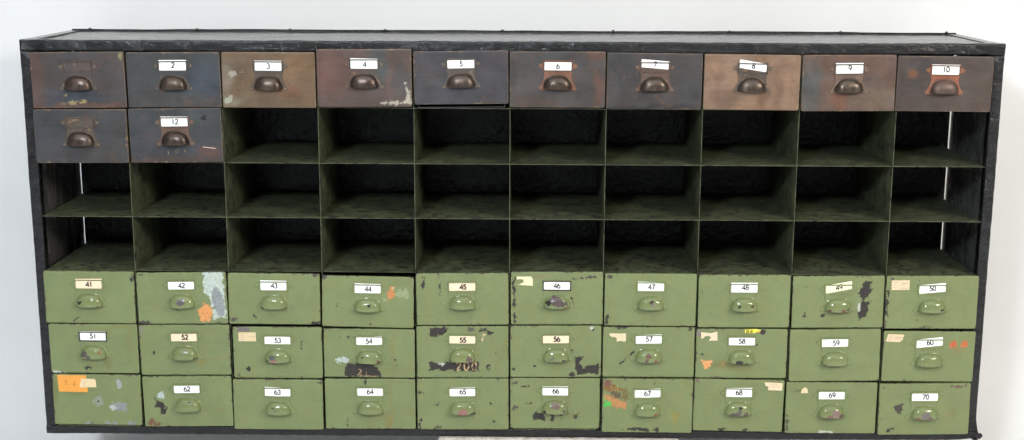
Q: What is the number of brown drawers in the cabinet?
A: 12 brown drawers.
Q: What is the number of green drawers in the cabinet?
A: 30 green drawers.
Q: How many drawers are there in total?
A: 42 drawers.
